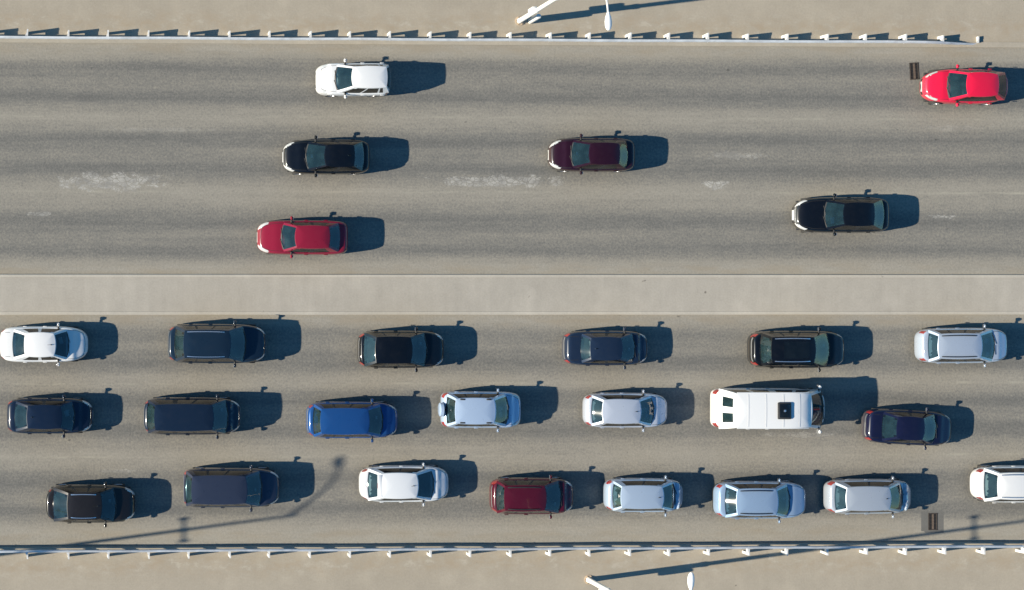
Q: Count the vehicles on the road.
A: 27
